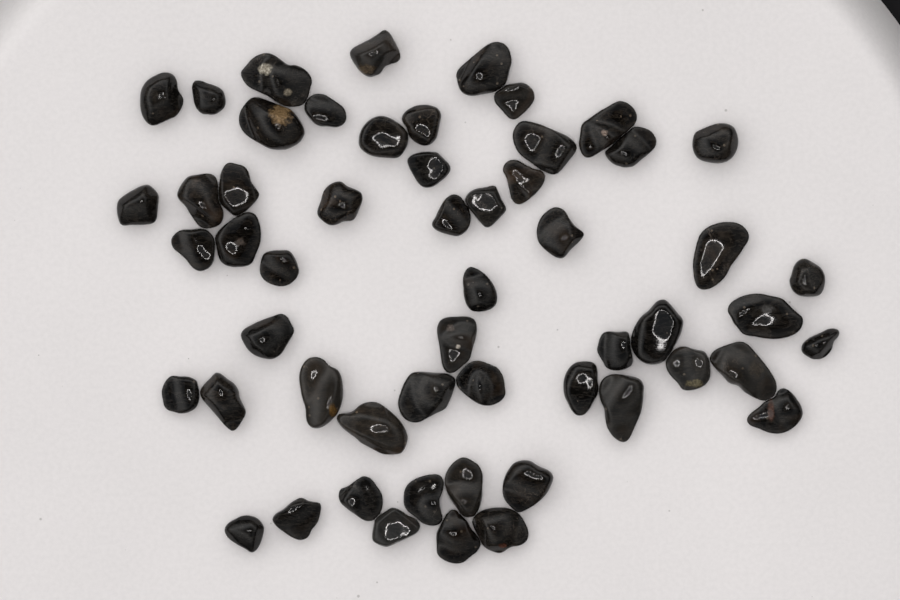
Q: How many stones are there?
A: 55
